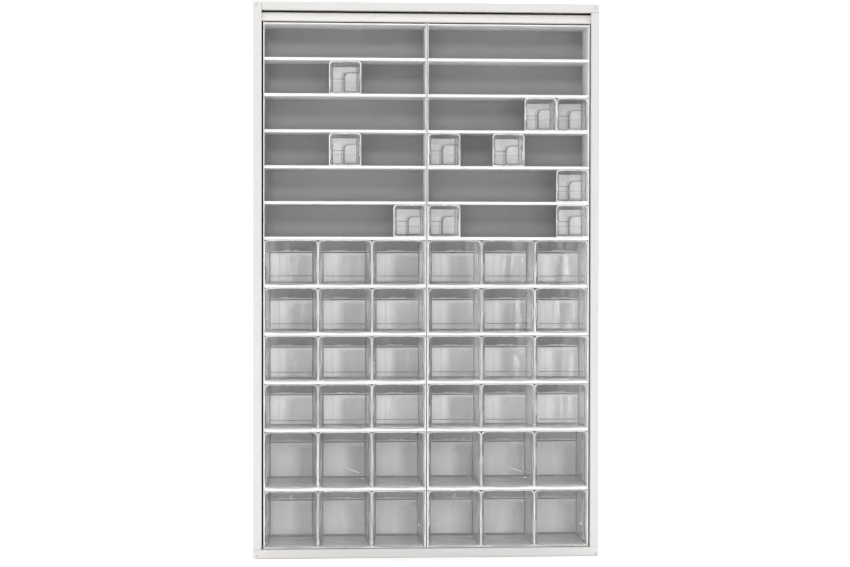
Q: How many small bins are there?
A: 10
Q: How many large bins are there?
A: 36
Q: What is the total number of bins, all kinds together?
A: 46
